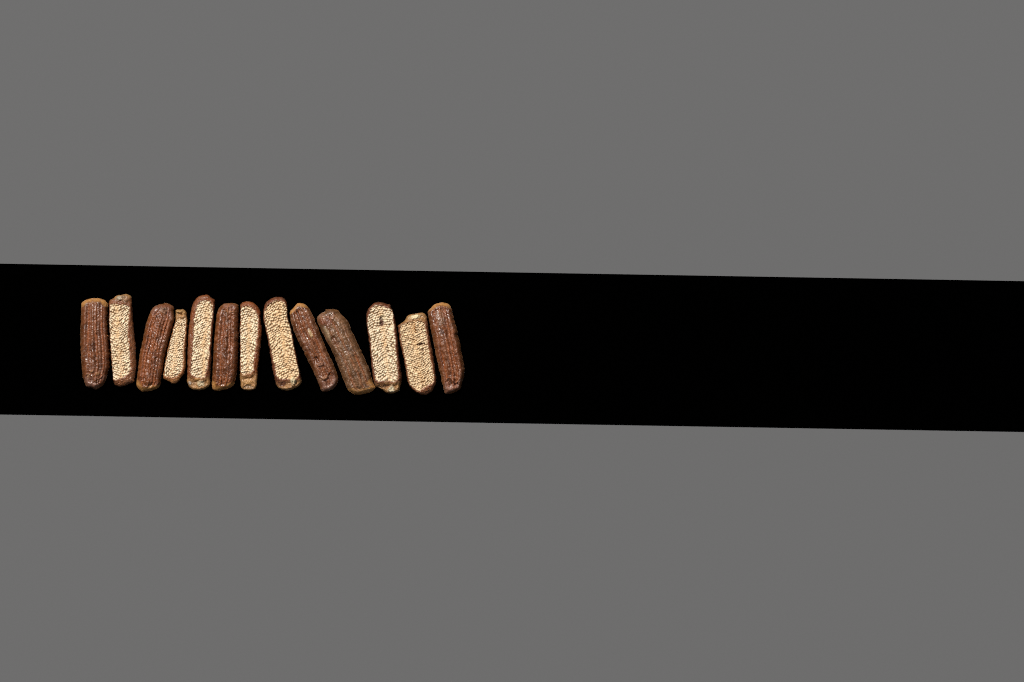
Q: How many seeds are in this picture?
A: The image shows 13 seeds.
